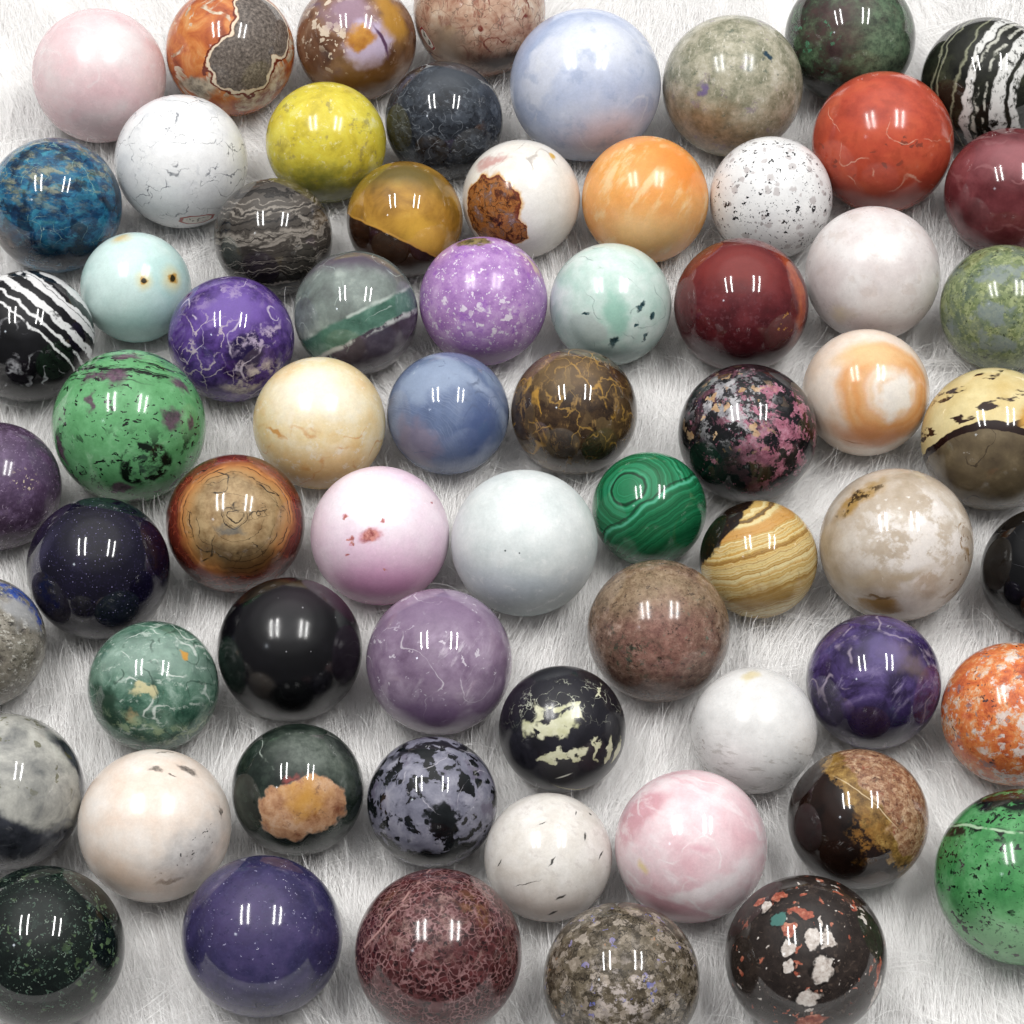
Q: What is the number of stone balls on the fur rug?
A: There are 66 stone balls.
